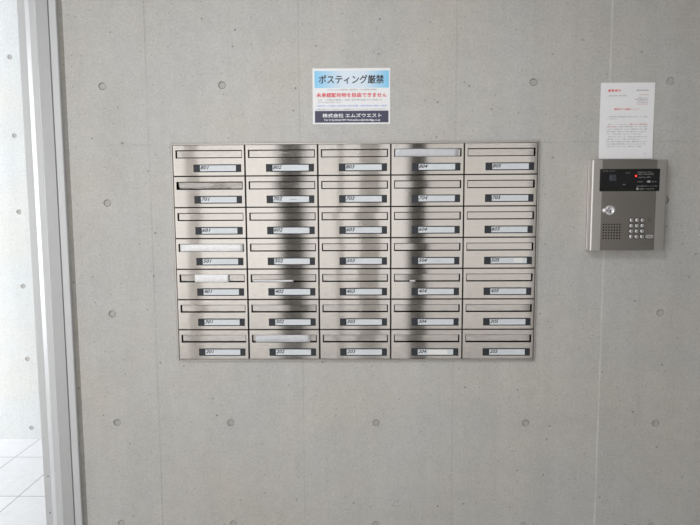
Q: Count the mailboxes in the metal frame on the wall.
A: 35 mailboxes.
